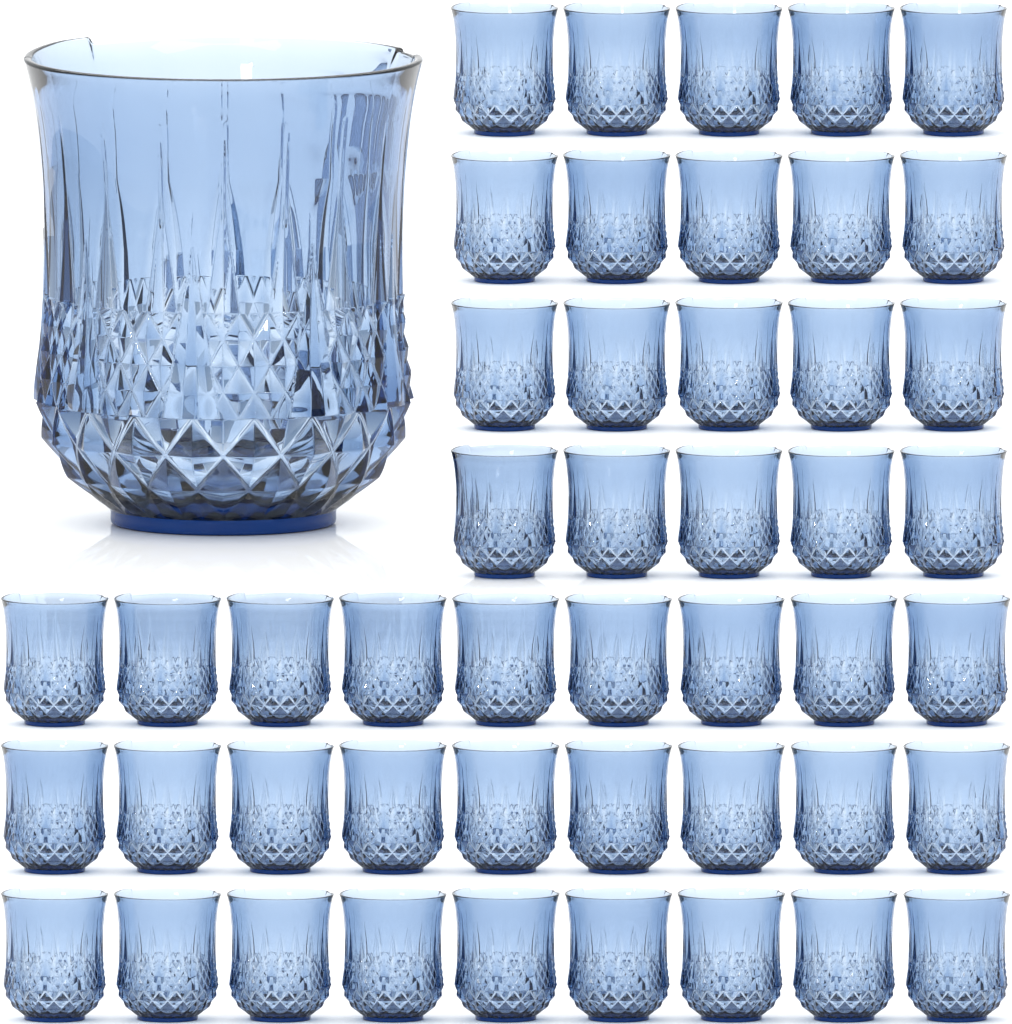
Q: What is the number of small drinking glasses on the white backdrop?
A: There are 47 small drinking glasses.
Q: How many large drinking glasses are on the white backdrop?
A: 1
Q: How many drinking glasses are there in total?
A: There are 48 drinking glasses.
